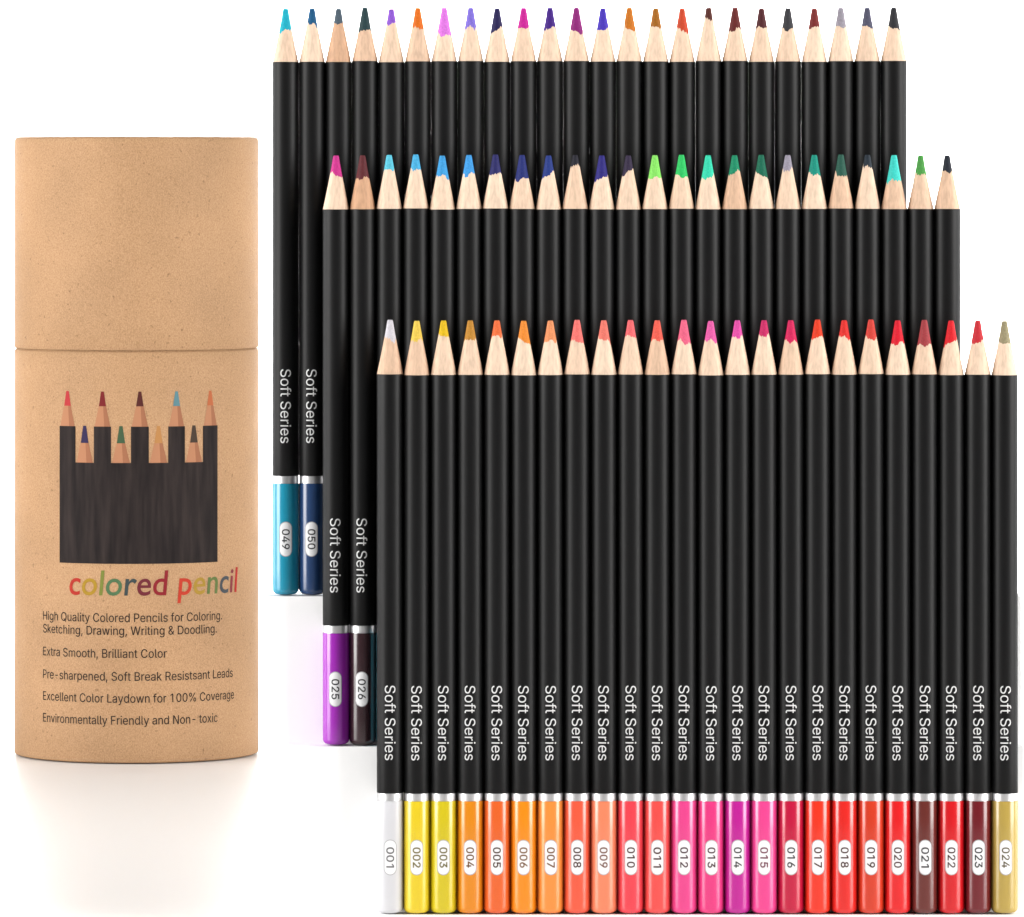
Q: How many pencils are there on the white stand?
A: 72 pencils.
